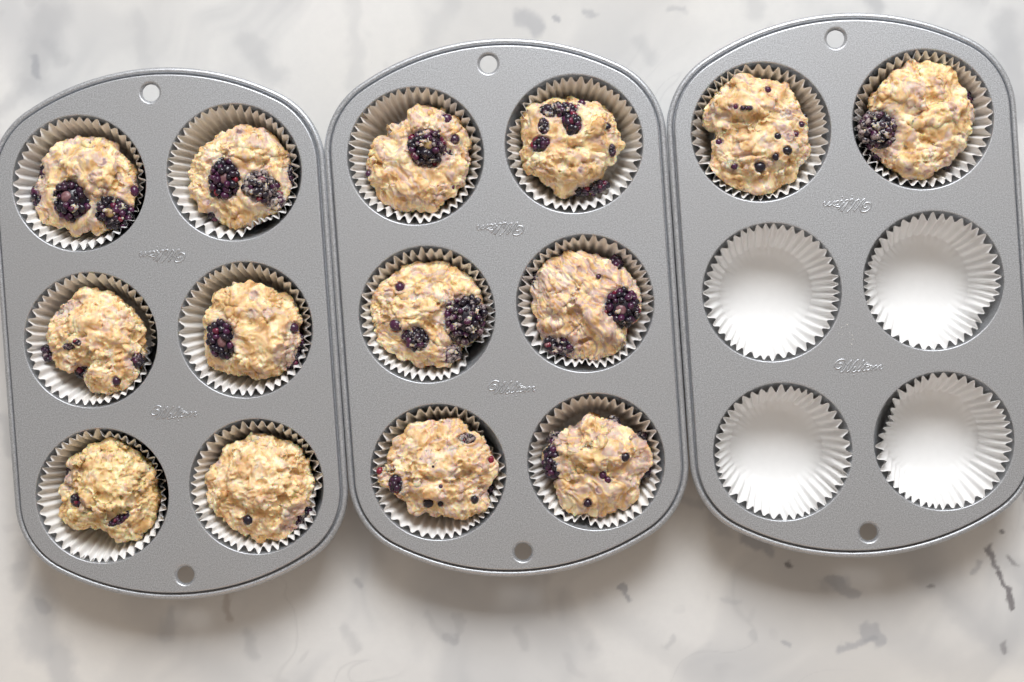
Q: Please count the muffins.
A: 14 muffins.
